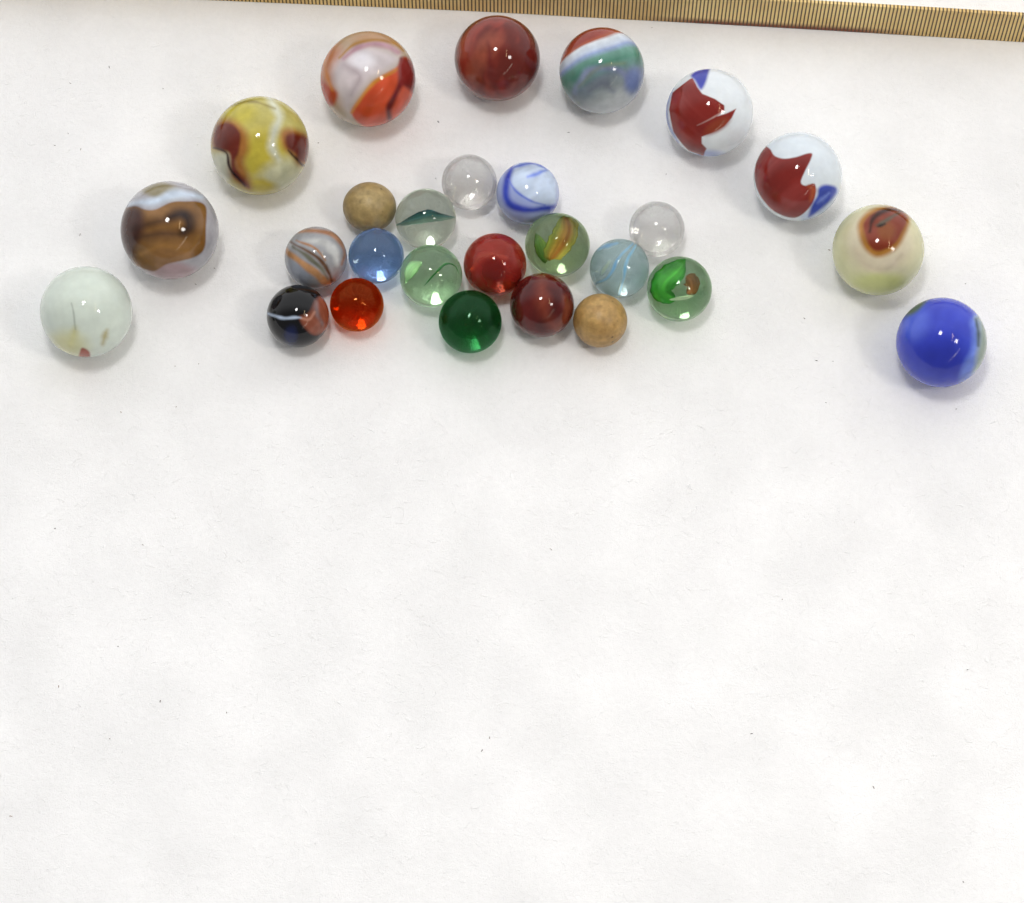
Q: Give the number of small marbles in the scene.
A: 17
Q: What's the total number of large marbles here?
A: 10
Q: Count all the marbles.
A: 27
